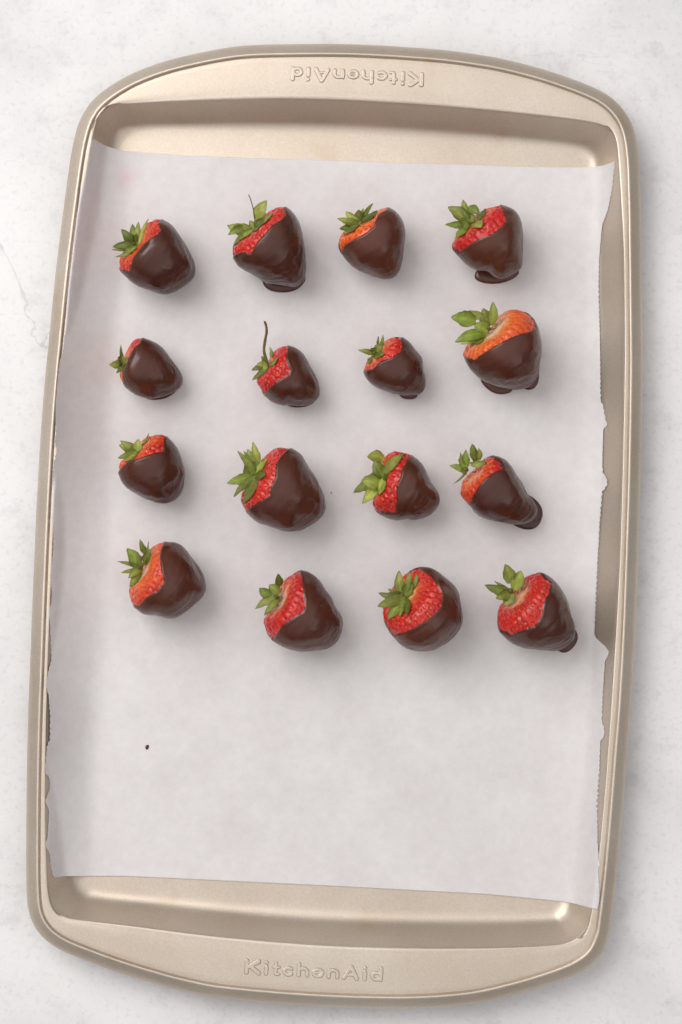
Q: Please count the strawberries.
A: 16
